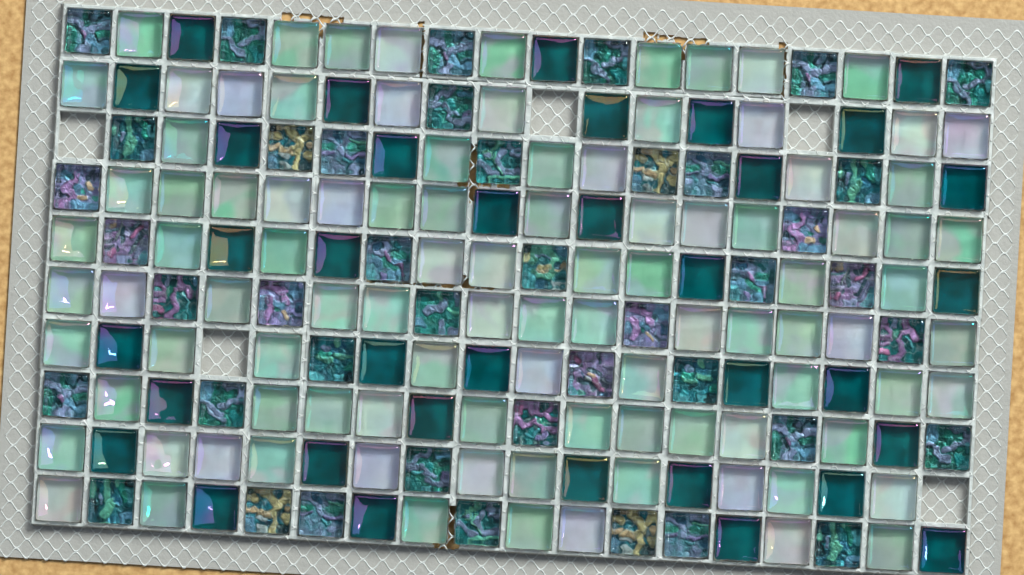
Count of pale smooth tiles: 98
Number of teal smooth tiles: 35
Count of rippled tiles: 42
